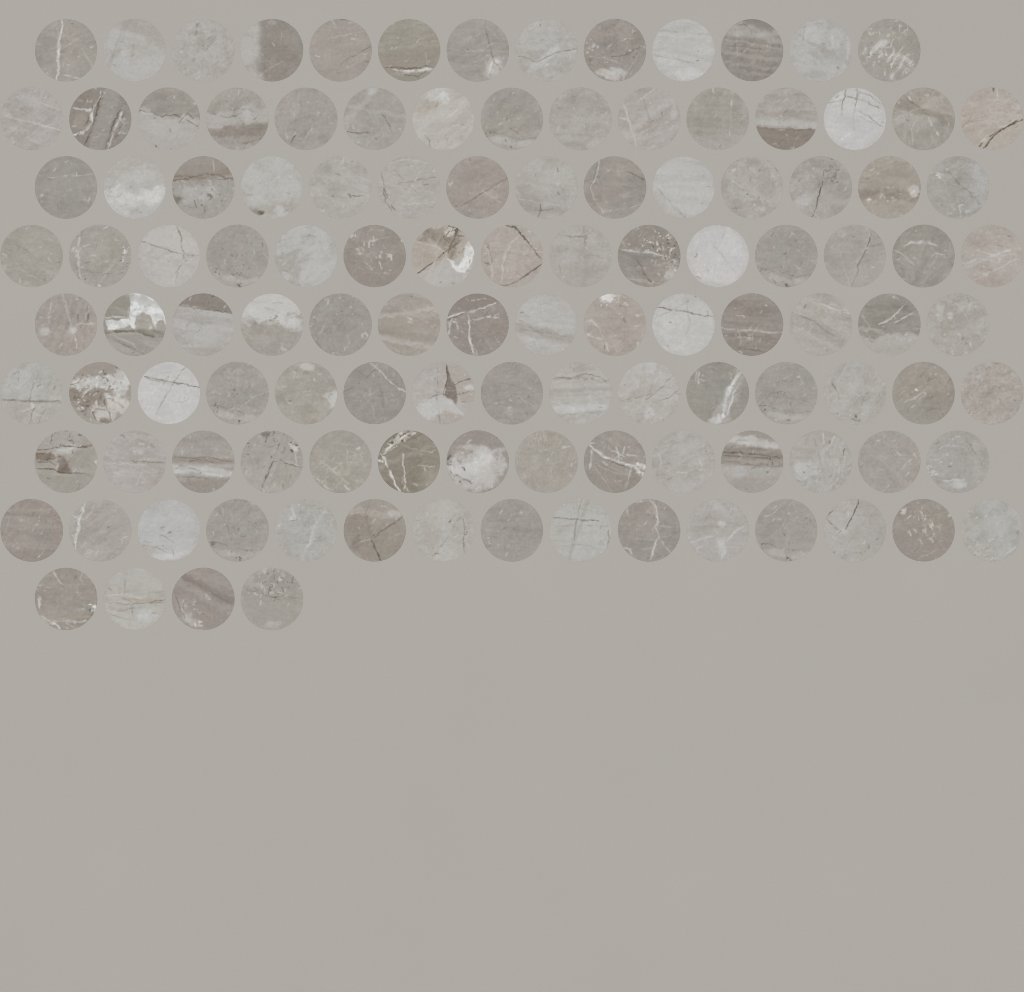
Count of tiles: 119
